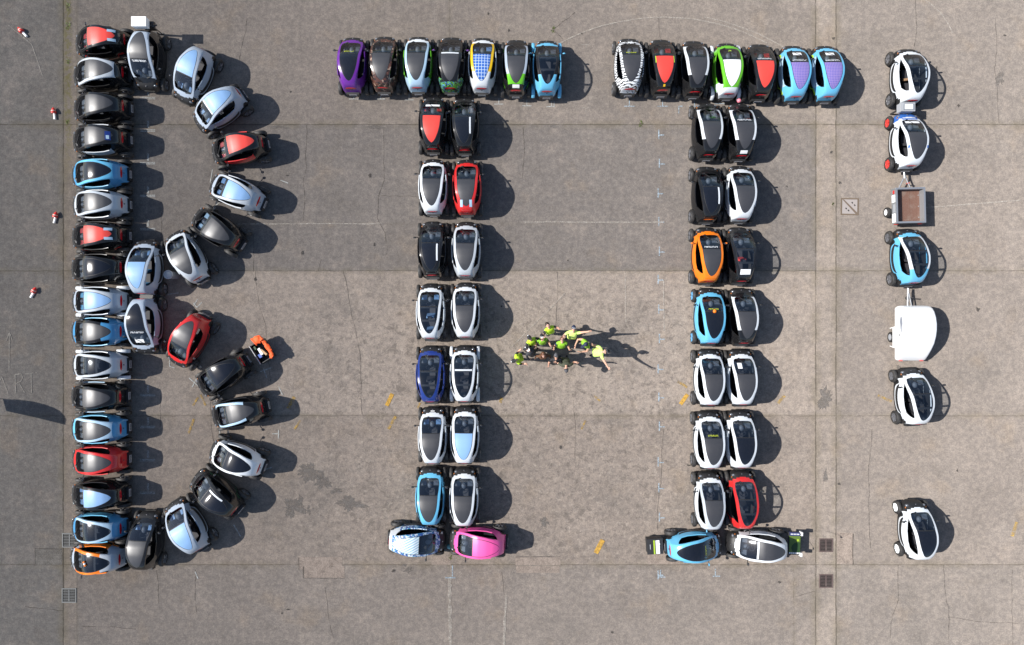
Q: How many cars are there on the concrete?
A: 84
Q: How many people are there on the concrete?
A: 12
